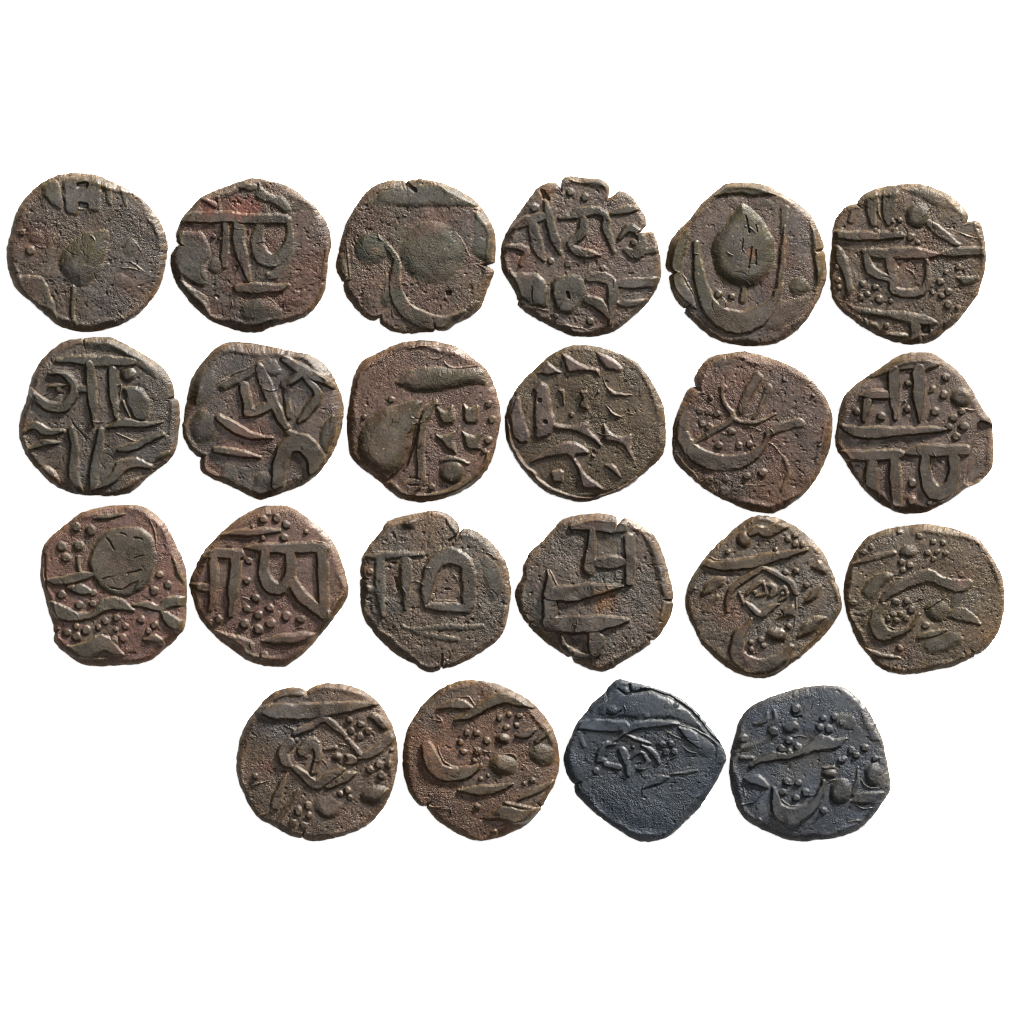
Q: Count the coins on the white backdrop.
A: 22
